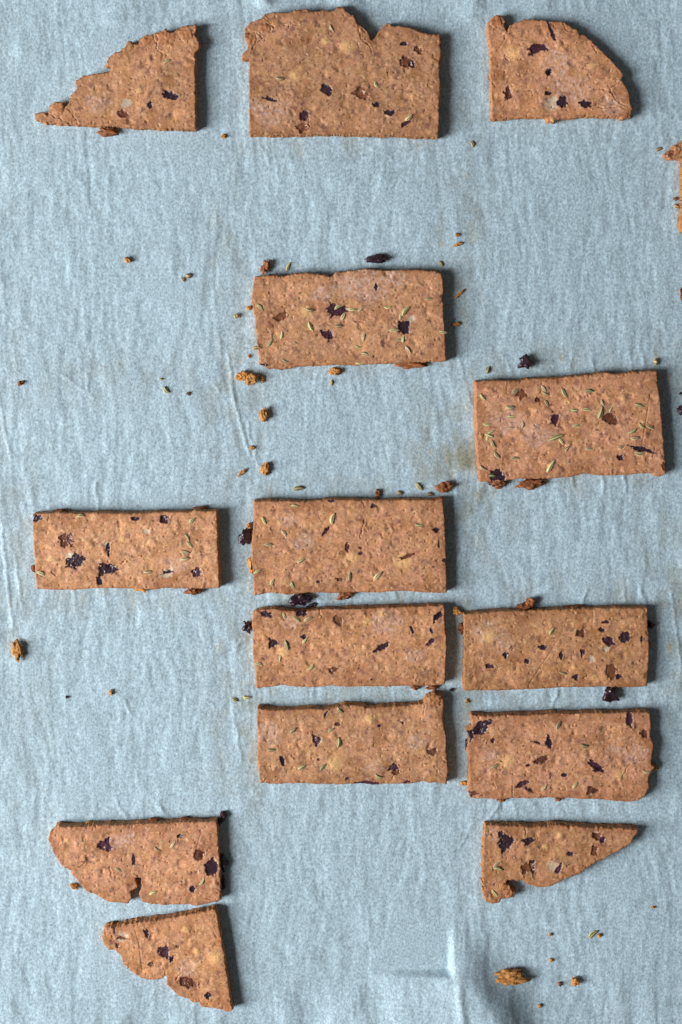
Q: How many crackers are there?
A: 15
